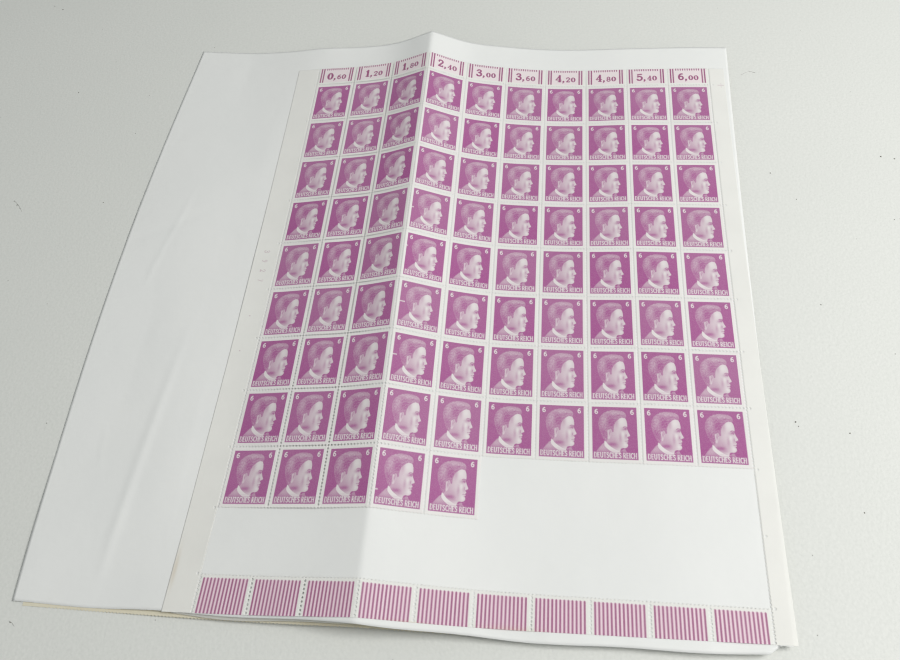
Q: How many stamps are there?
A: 85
